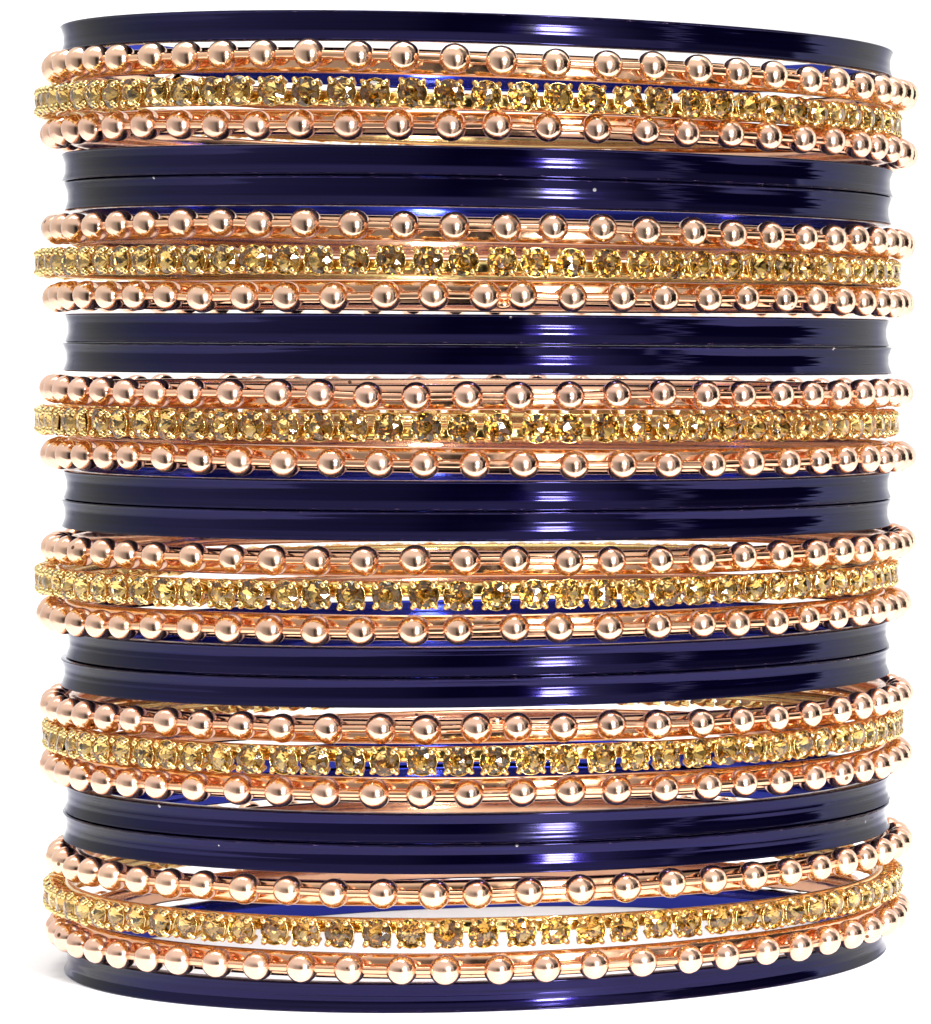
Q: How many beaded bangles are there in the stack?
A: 12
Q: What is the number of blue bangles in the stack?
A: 12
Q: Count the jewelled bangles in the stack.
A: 6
